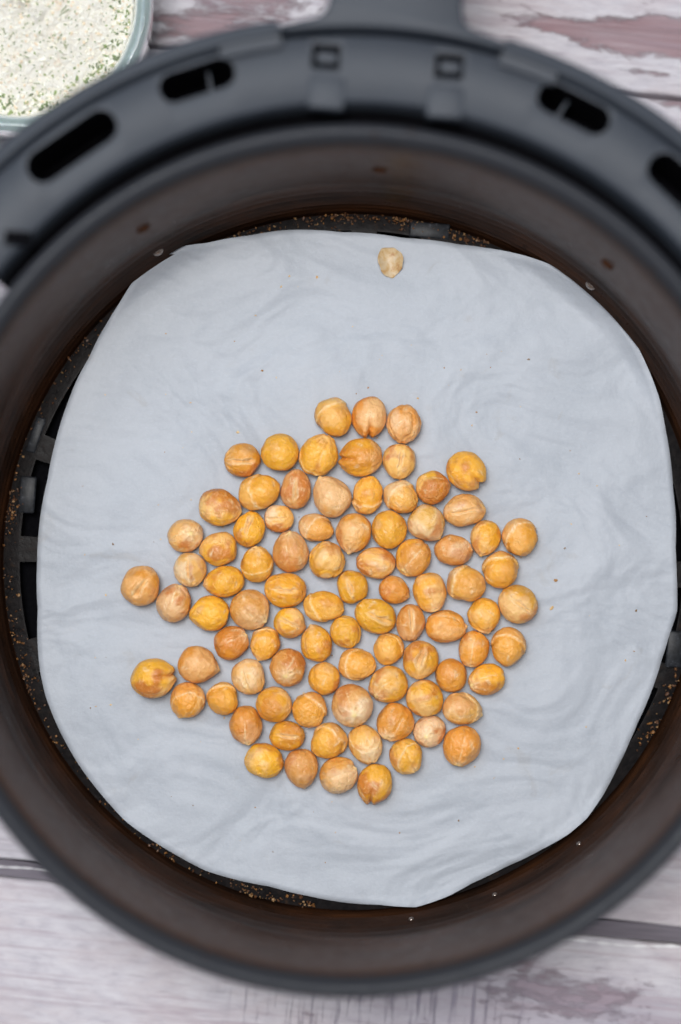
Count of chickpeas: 88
